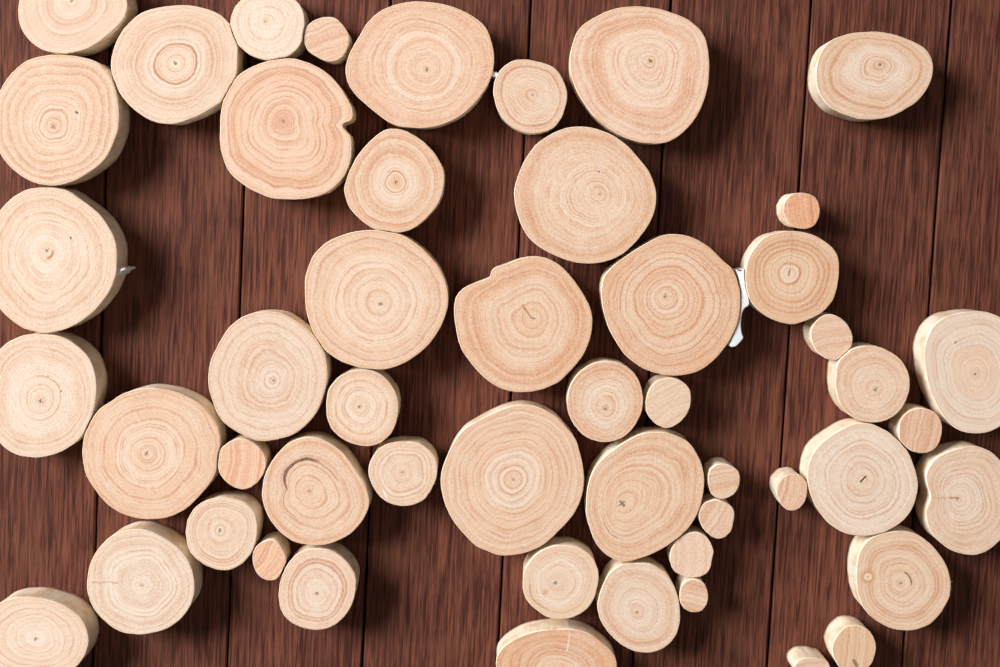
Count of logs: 51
